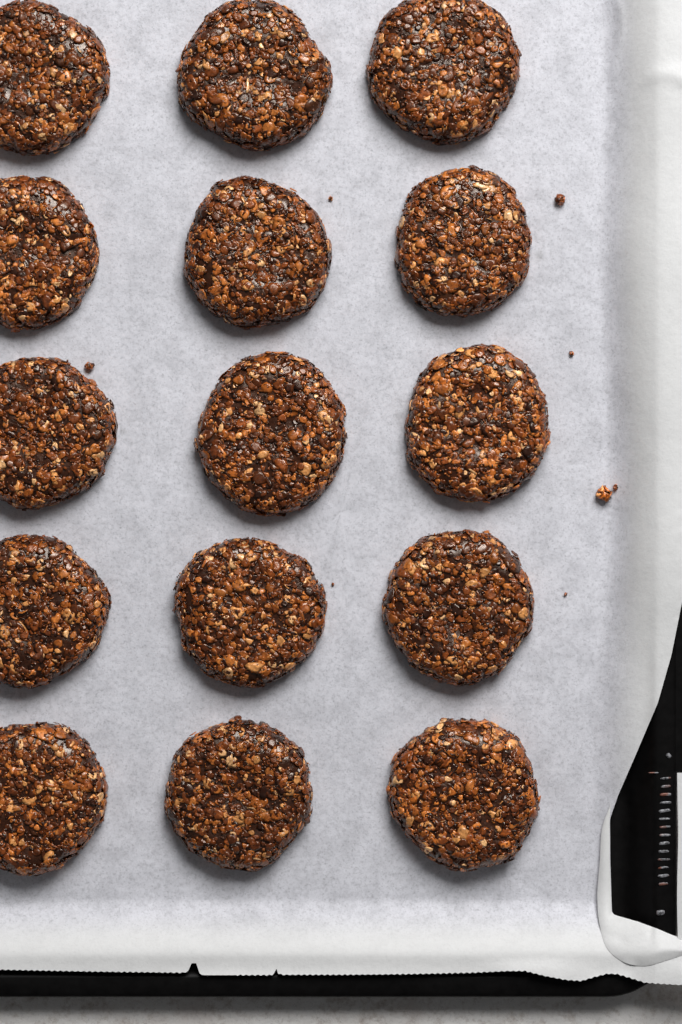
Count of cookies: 15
